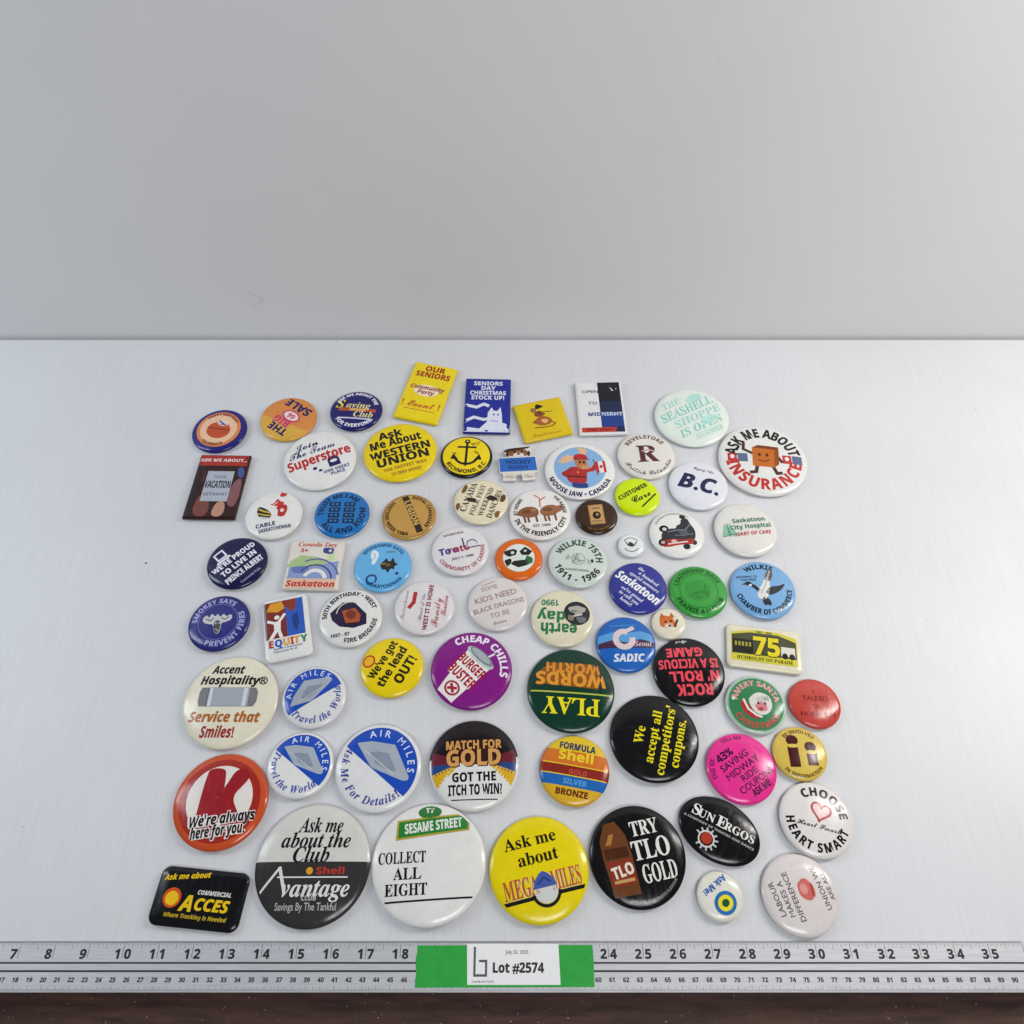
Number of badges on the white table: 70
